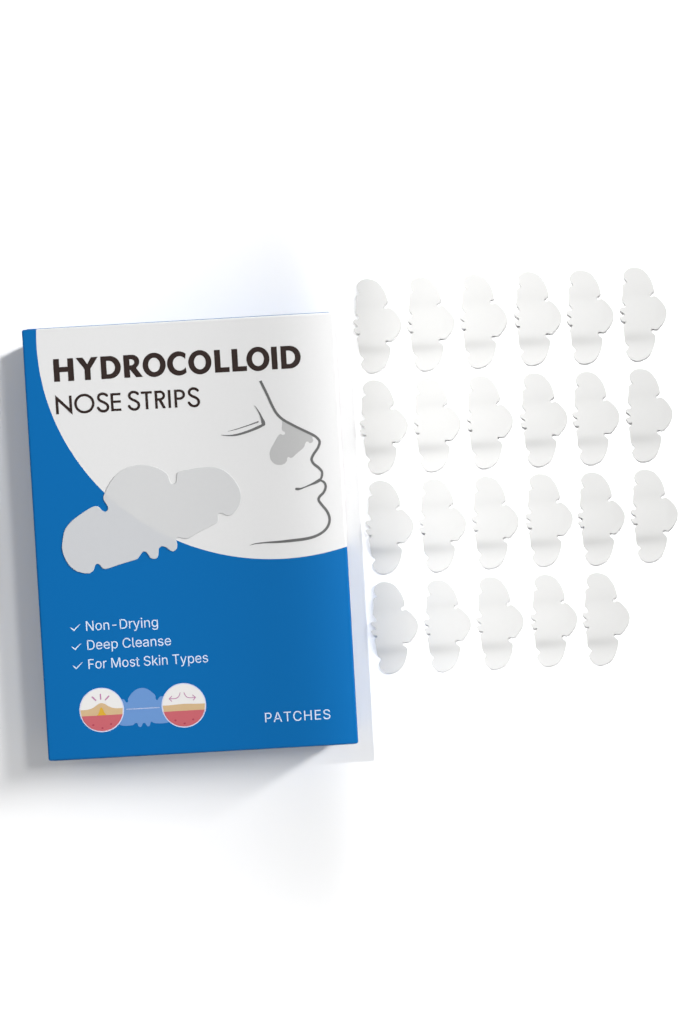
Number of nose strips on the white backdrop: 23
